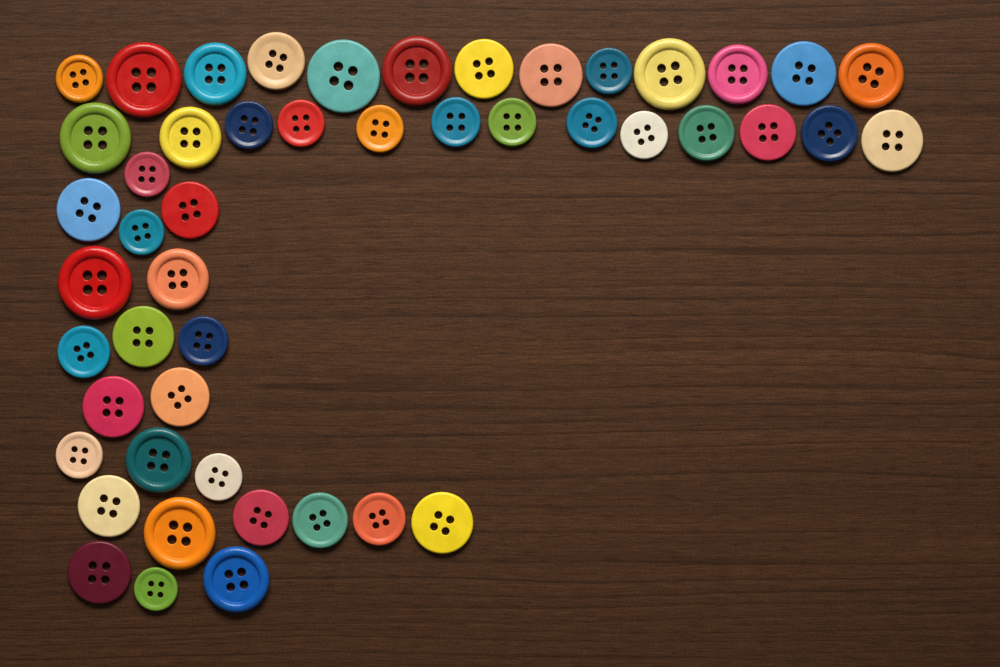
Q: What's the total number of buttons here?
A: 49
